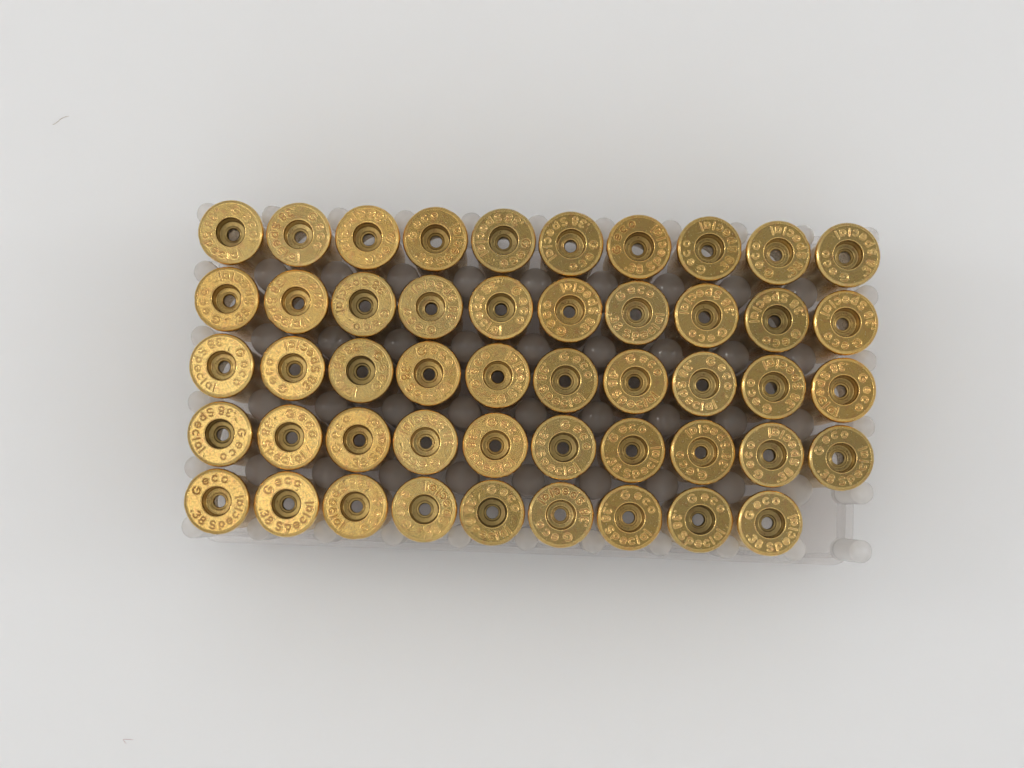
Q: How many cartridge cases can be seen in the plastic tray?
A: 49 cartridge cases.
